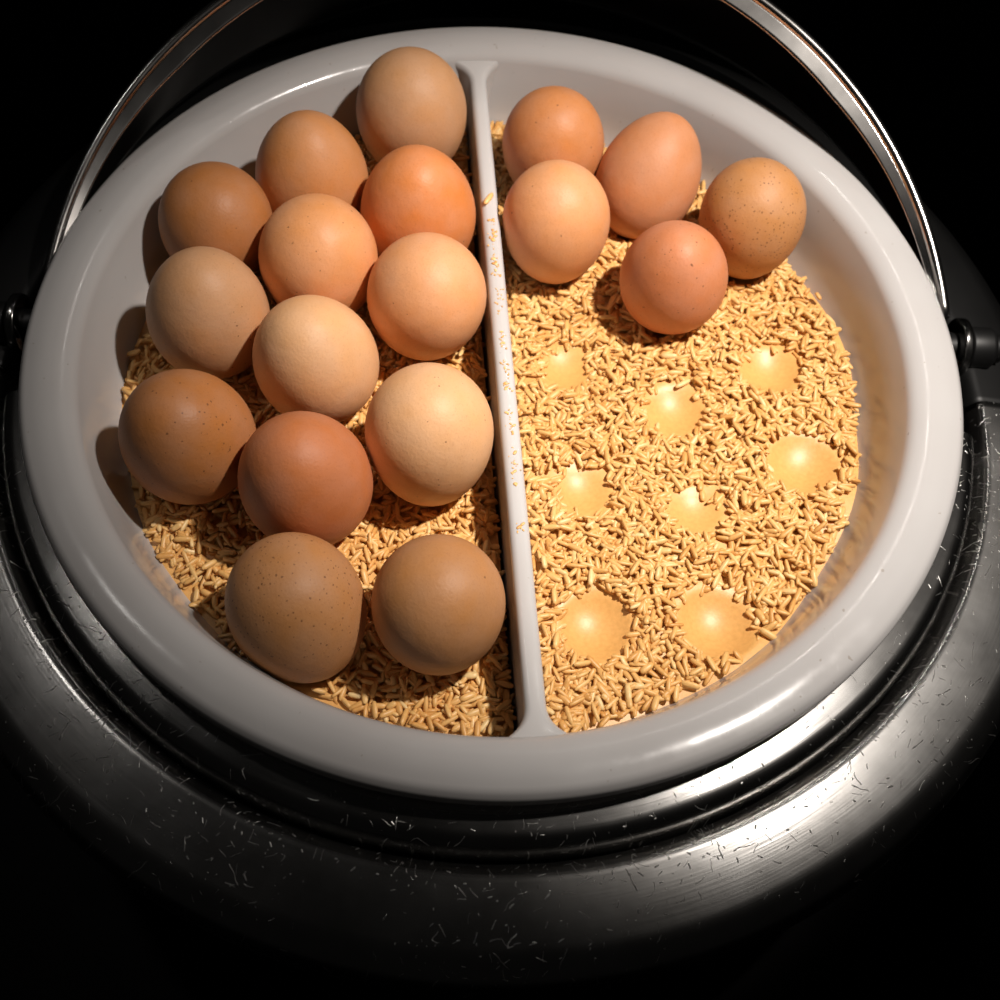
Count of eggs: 18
